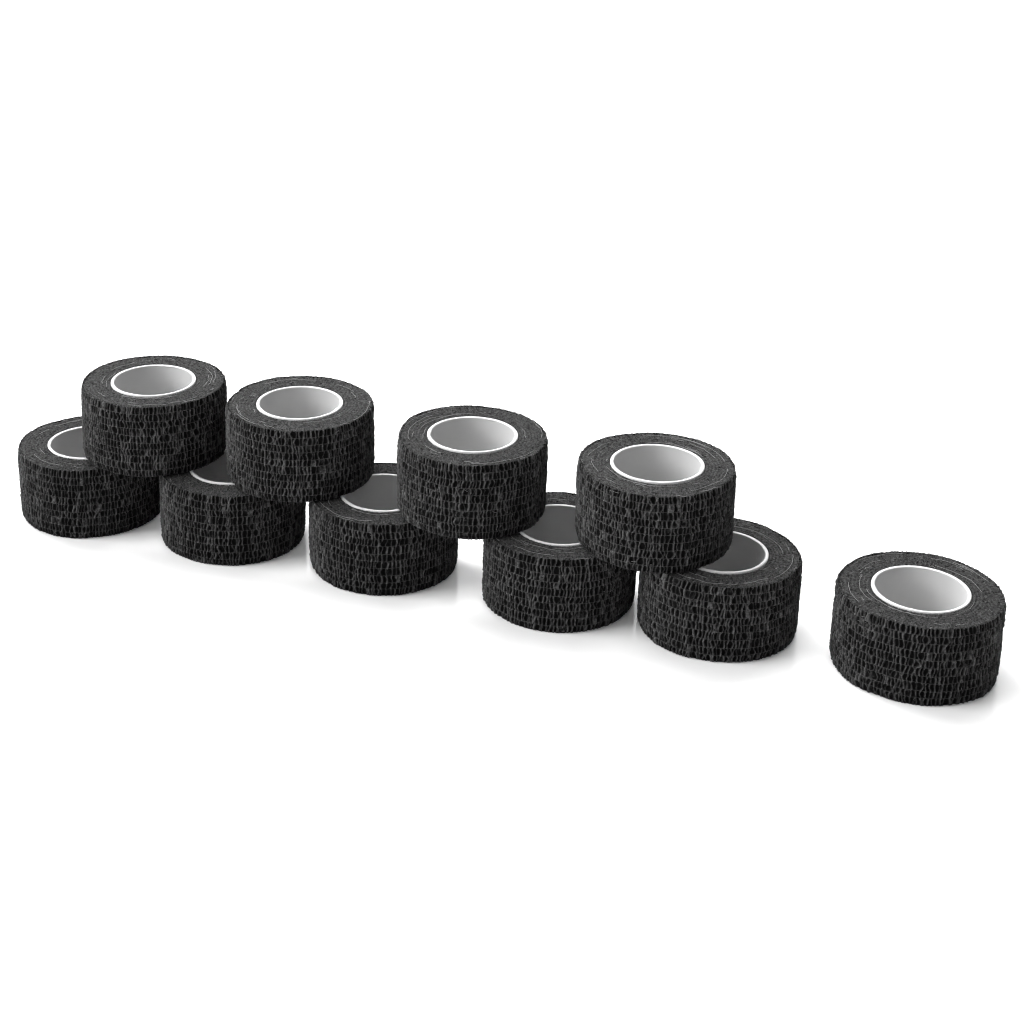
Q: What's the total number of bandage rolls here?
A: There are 10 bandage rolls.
